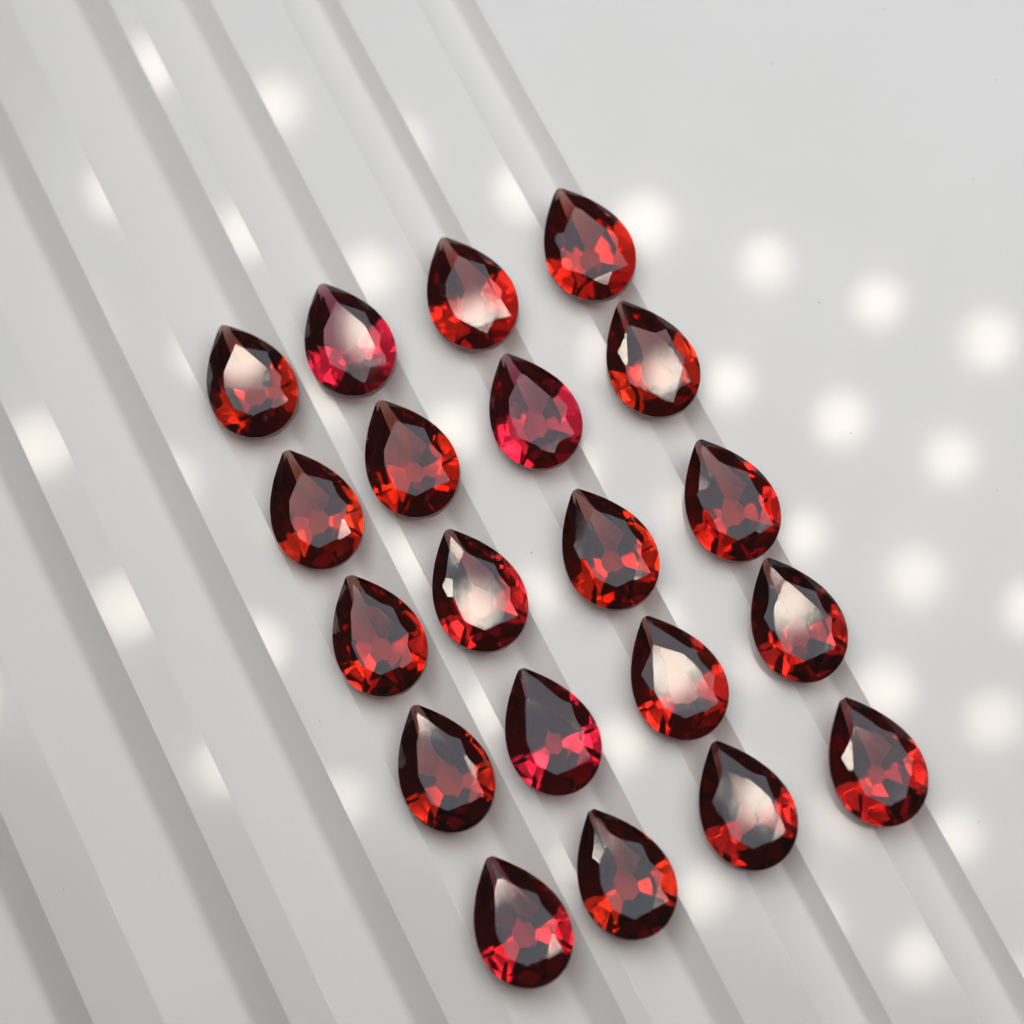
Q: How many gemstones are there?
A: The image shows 20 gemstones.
